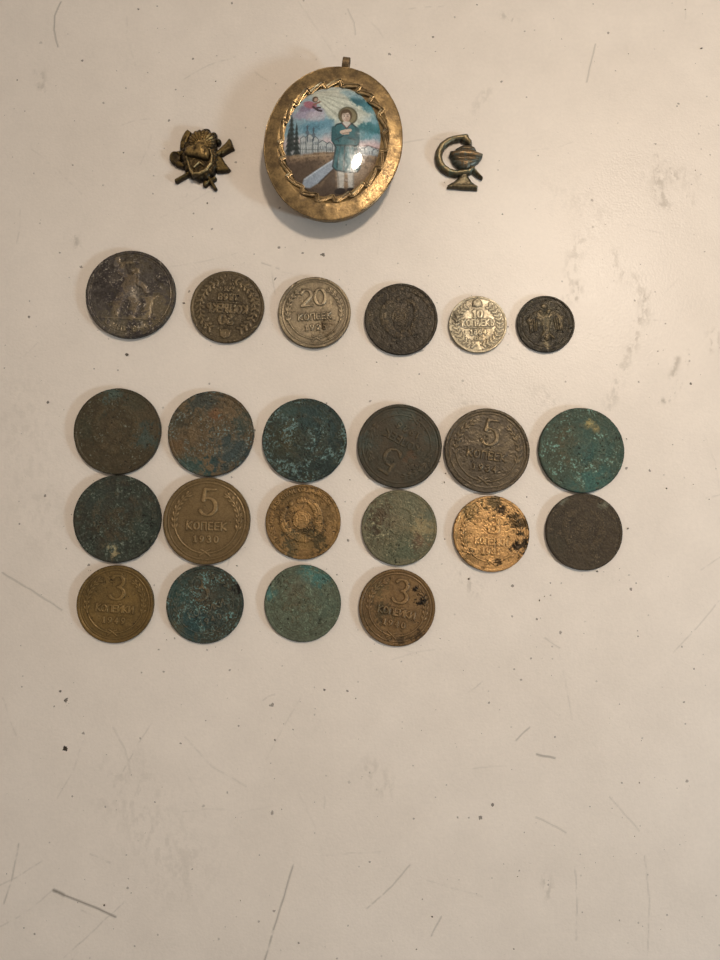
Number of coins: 22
